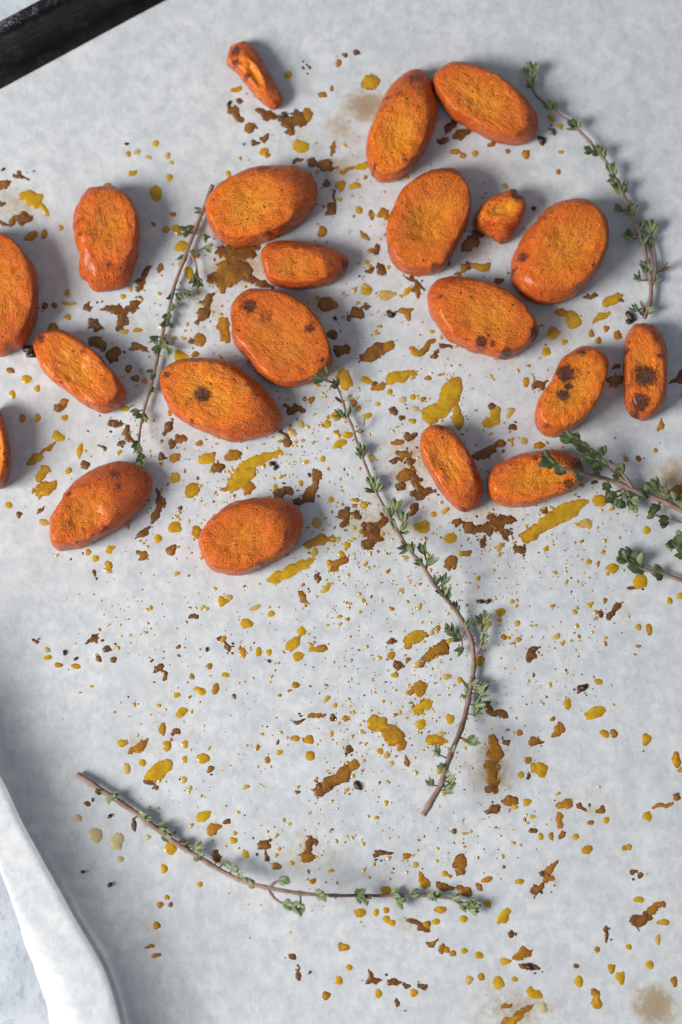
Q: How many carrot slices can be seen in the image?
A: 21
